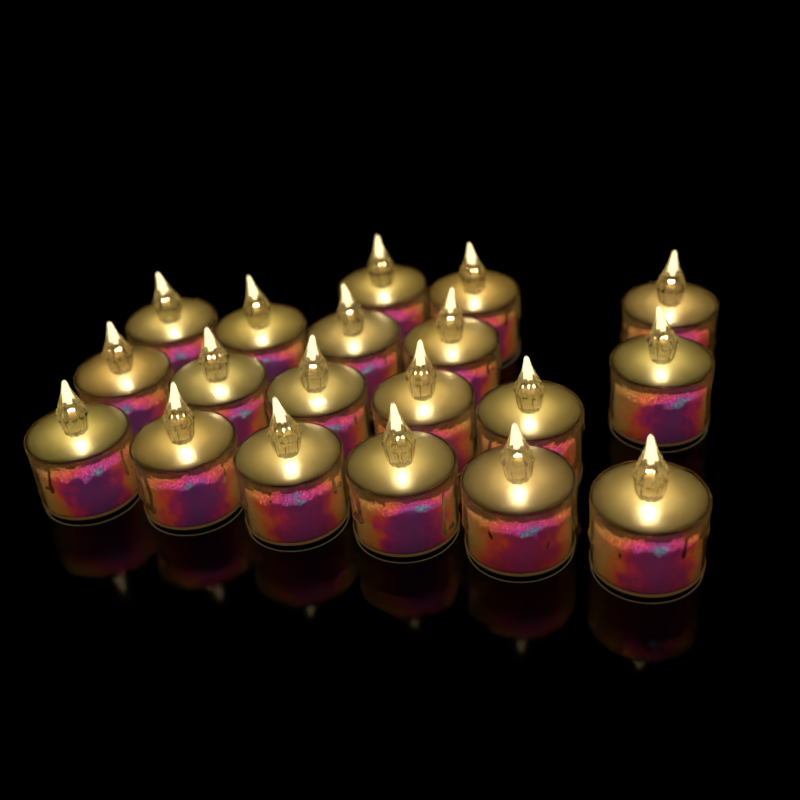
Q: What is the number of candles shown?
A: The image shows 19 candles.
